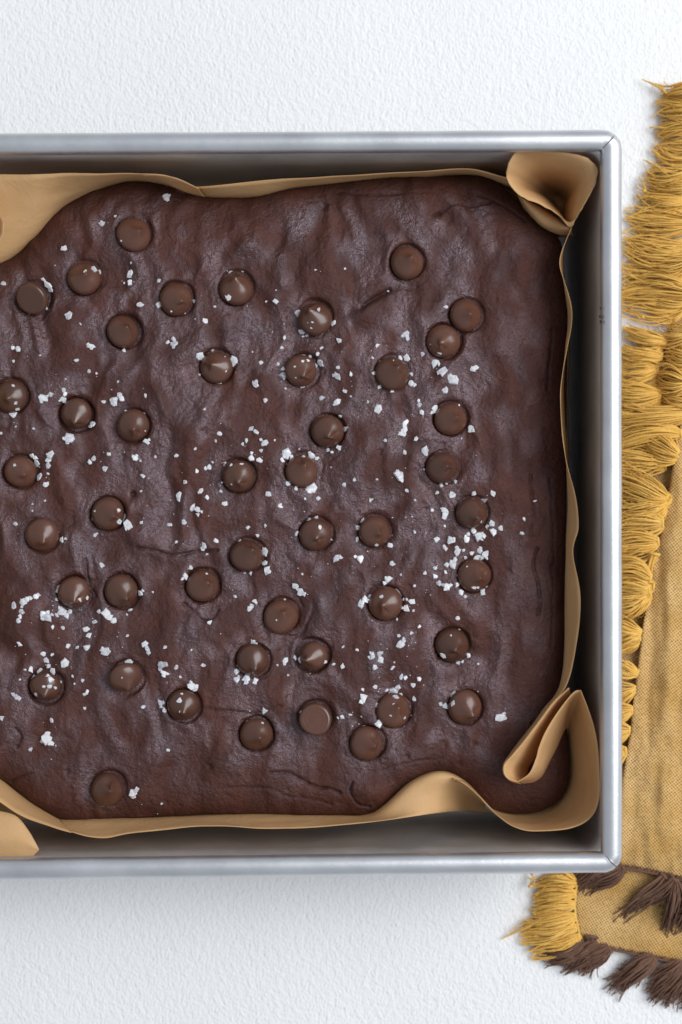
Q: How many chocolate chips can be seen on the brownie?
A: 46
